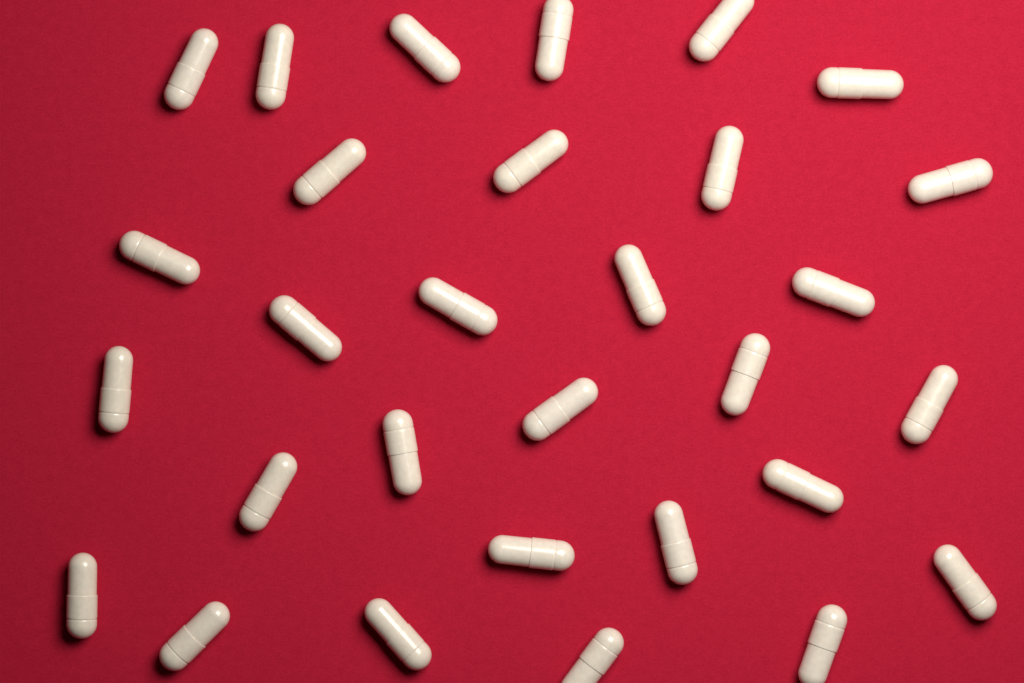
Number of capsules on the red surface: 30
